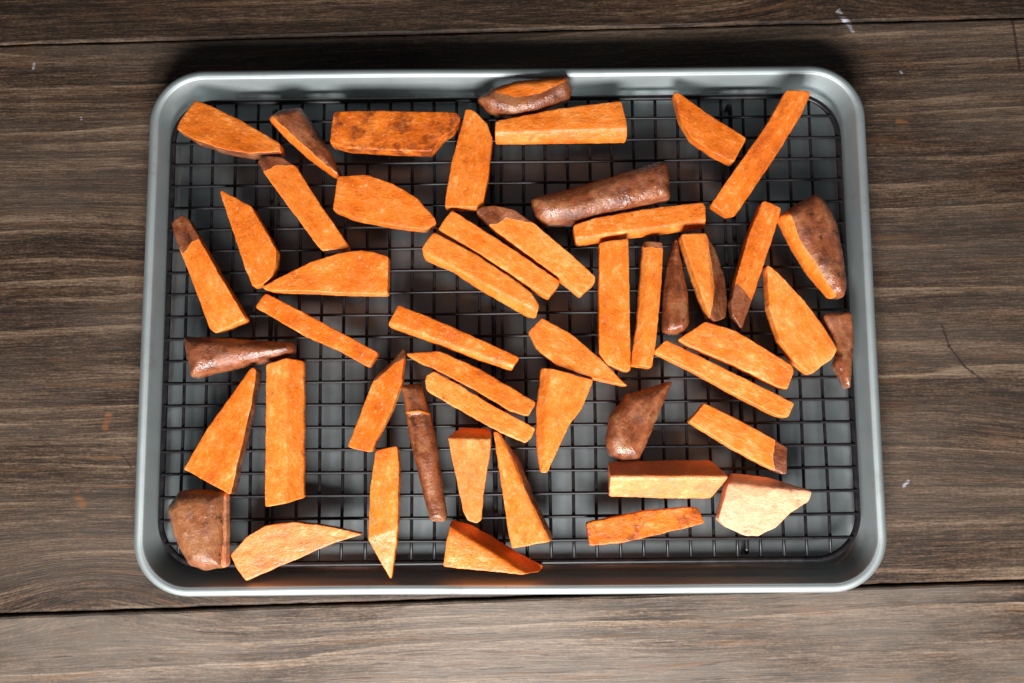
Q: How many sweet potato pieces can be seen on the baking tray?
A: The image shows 50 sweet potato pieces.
